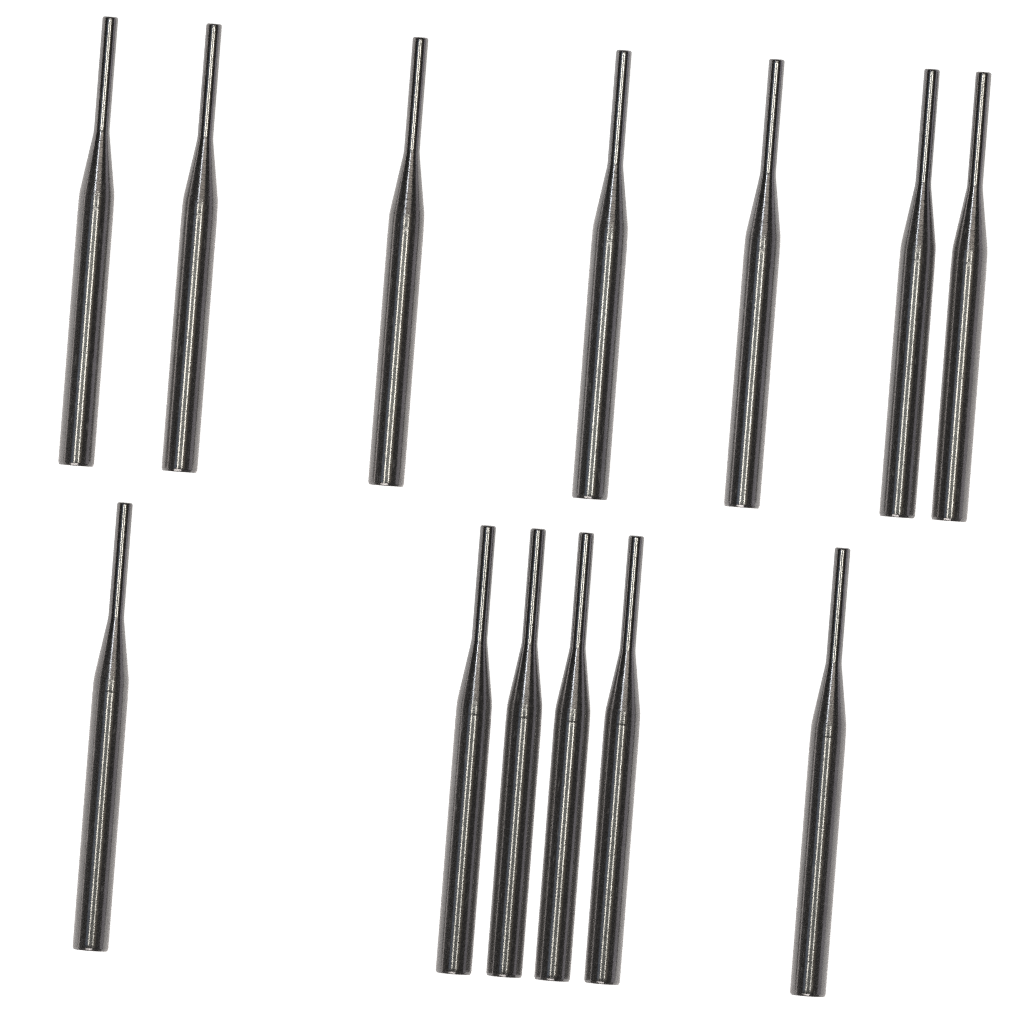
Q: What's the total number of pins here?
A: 13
